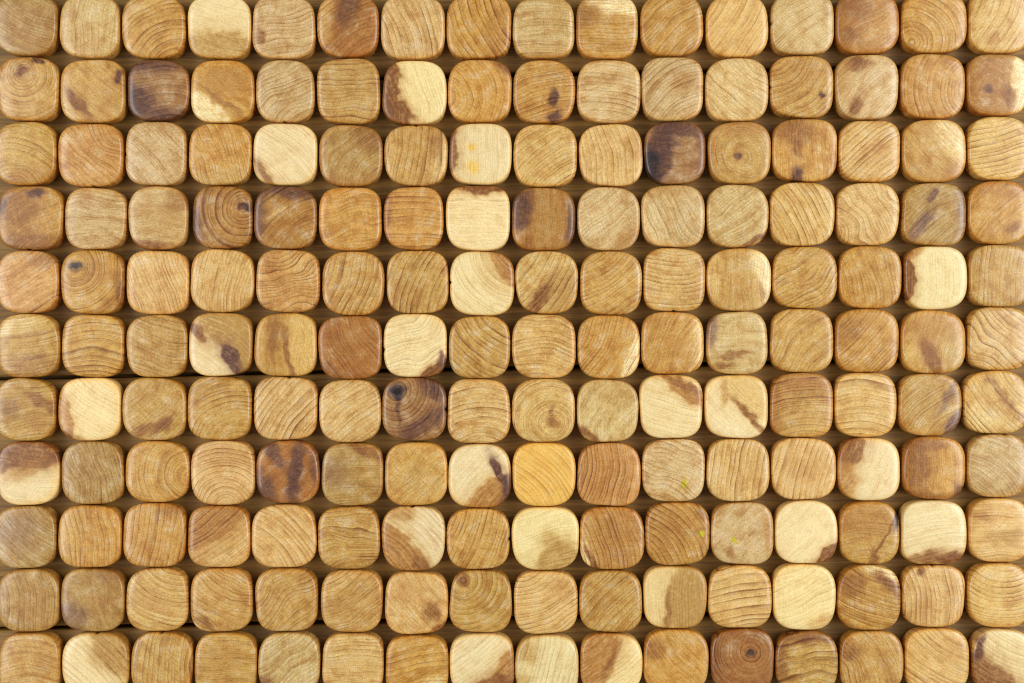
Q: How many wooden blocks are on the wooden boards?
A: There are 176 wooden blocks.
